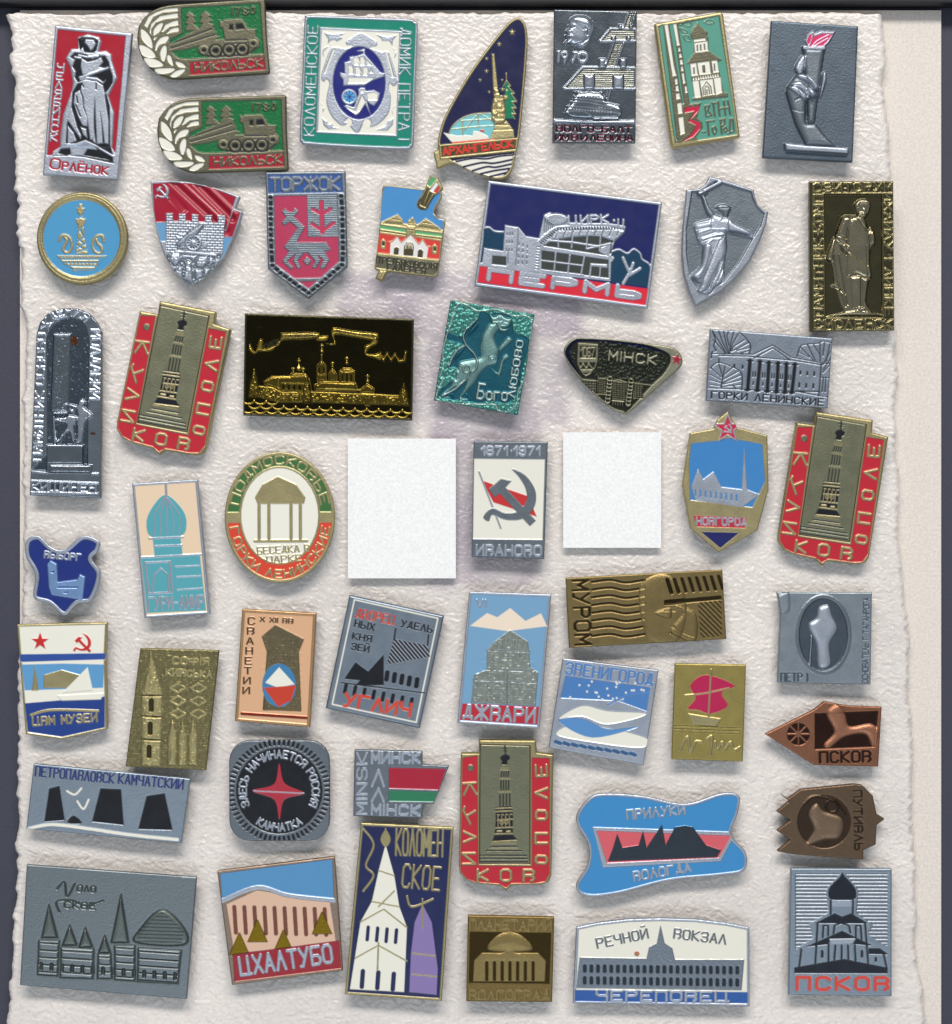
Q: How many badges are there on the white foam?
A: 49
